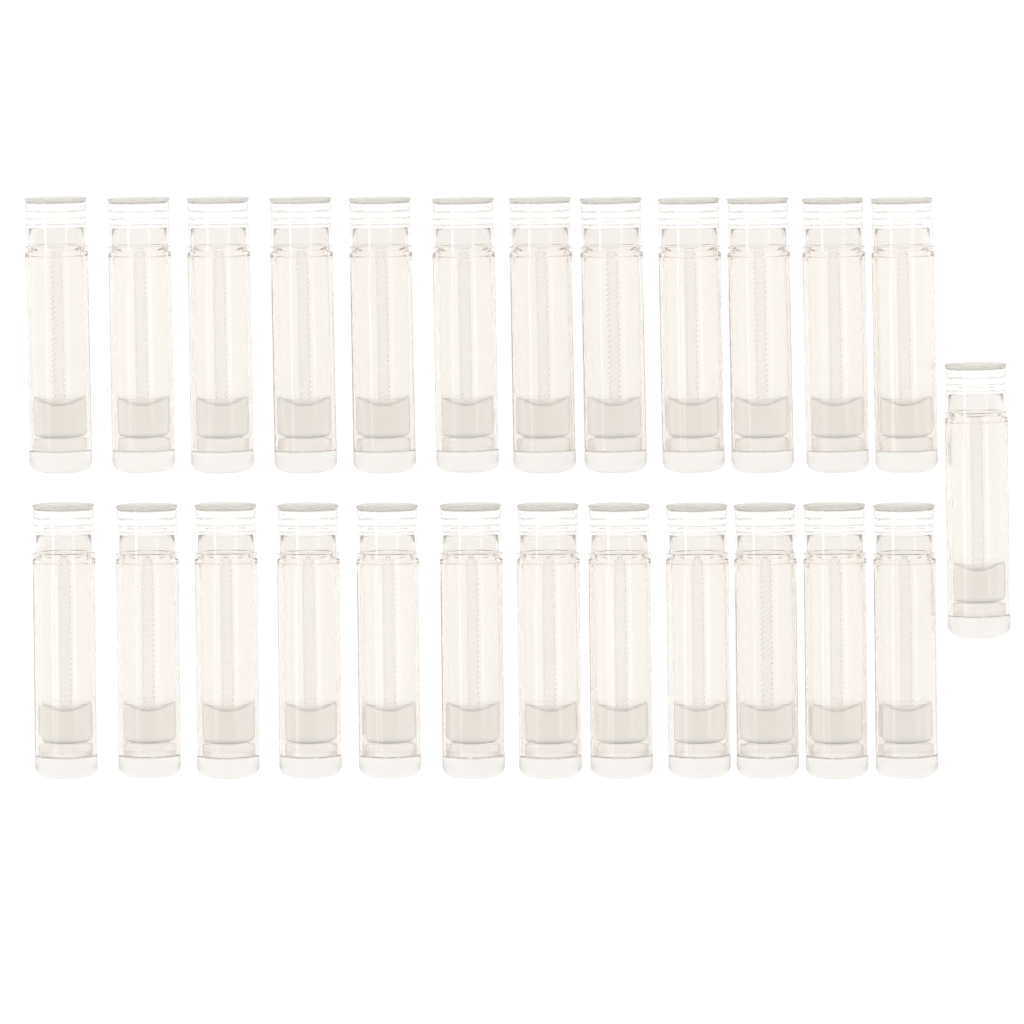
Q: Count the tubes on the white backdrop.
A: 25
